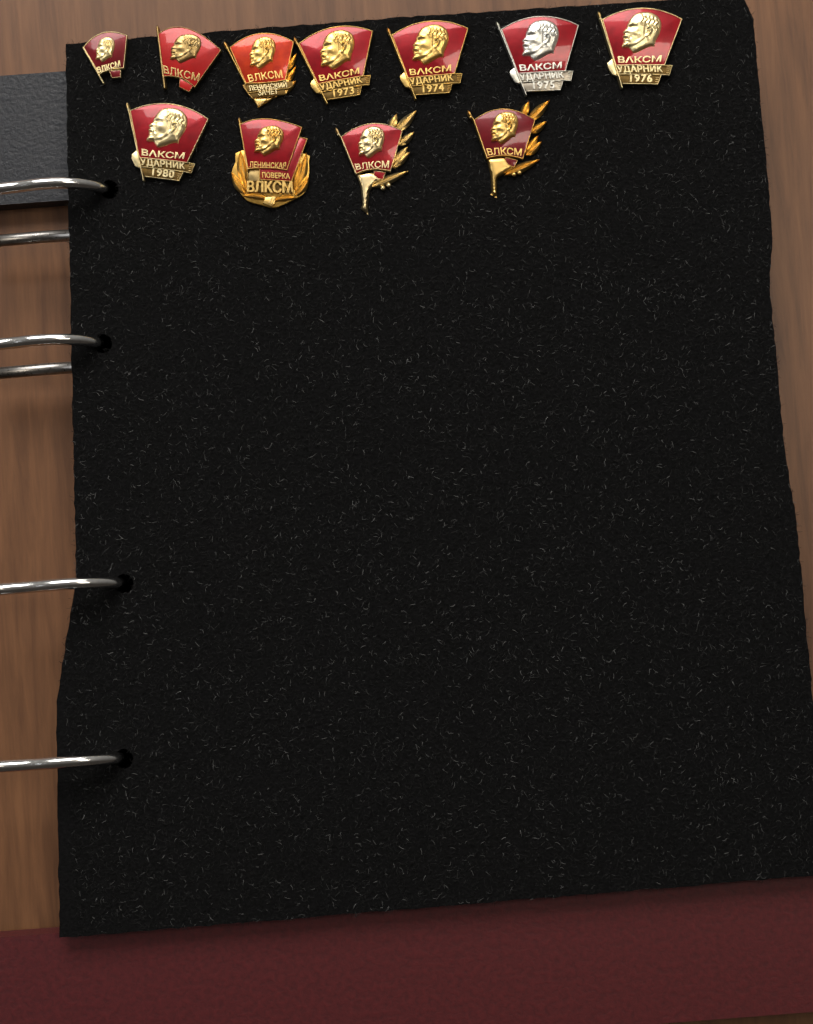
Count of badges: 11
